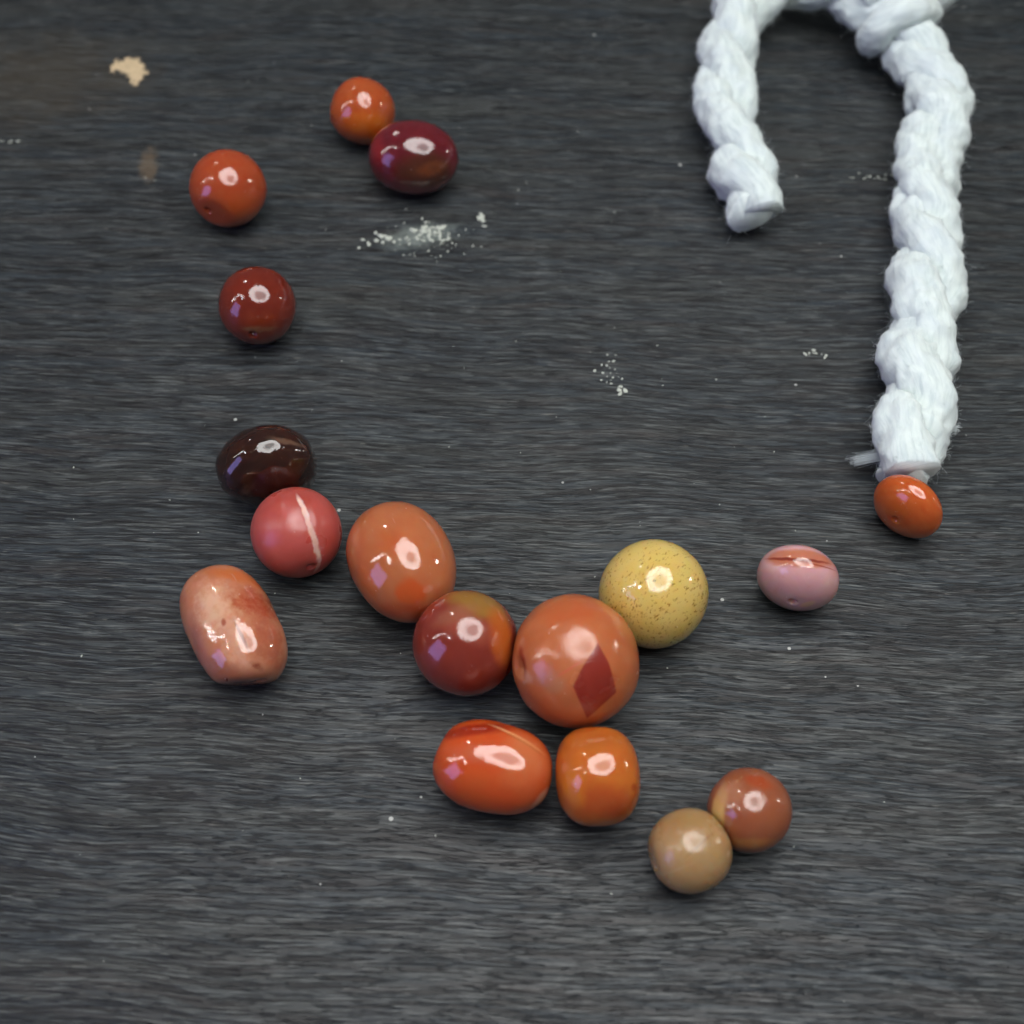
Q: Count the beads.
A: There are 17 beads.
